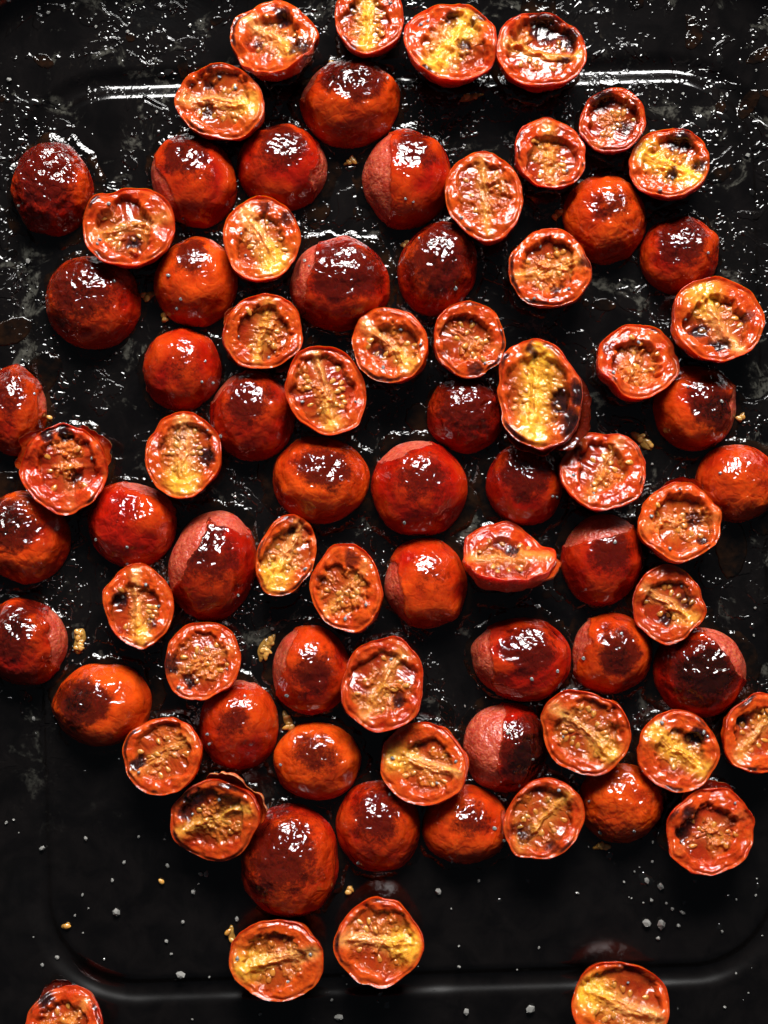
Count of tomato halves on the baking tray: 80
